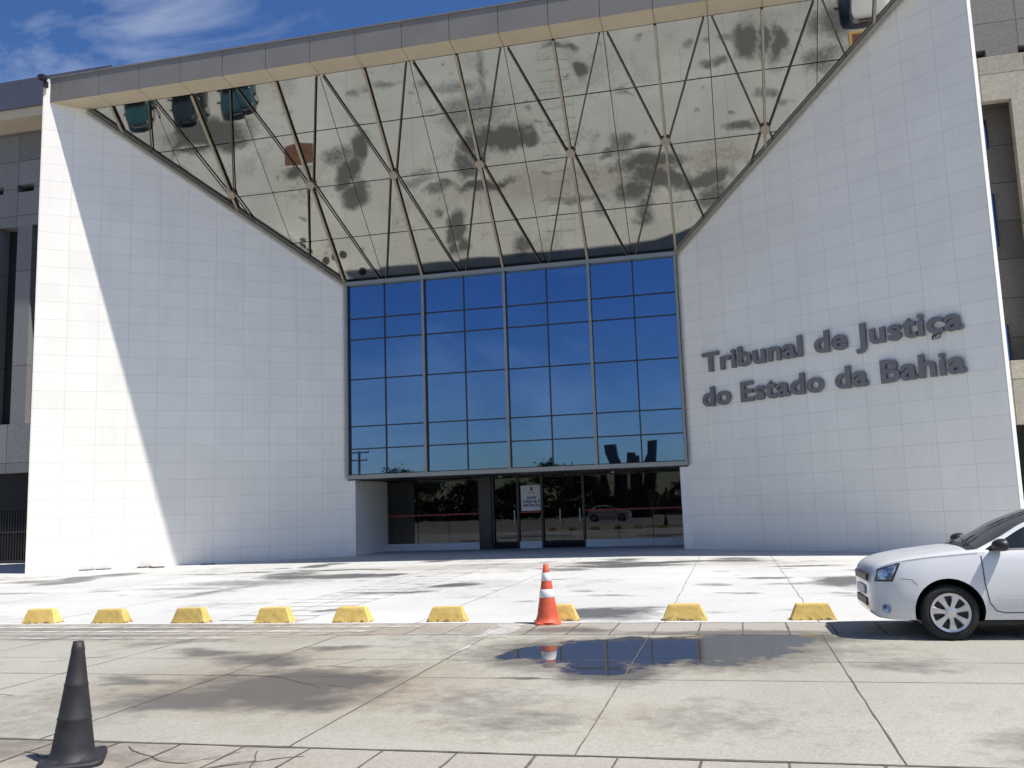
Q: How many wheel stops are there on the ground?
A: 9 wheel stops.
